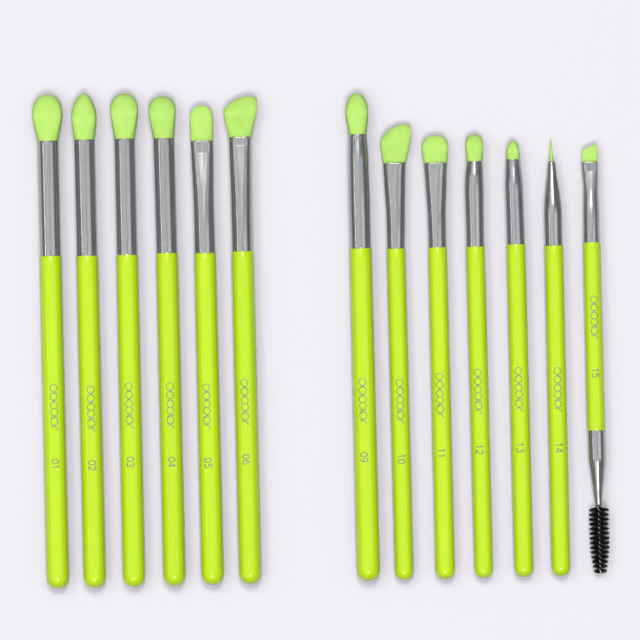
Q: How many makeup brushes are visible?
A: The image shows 13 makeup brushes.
